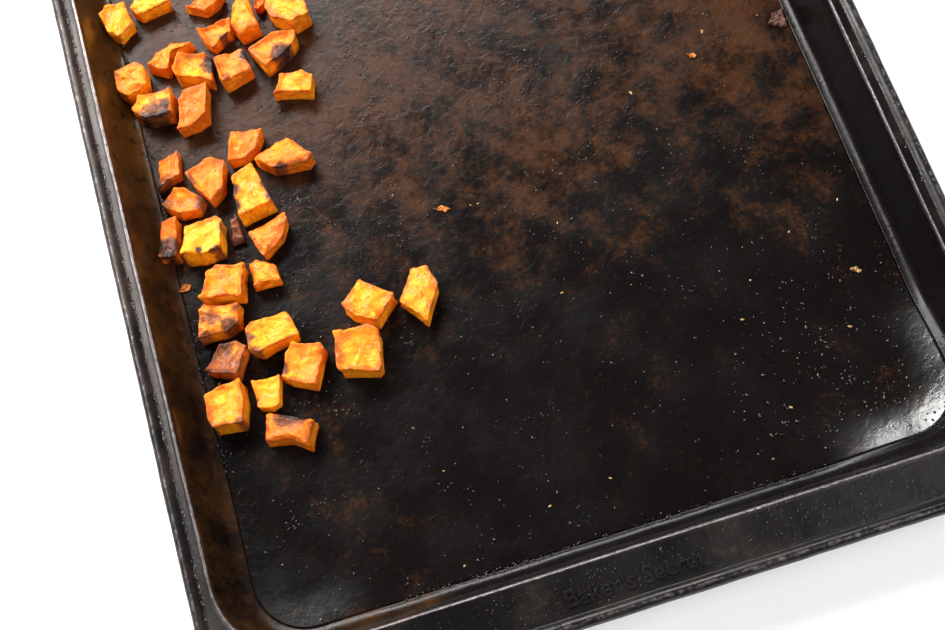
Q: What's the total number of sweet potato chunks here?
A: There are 37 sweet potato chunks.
